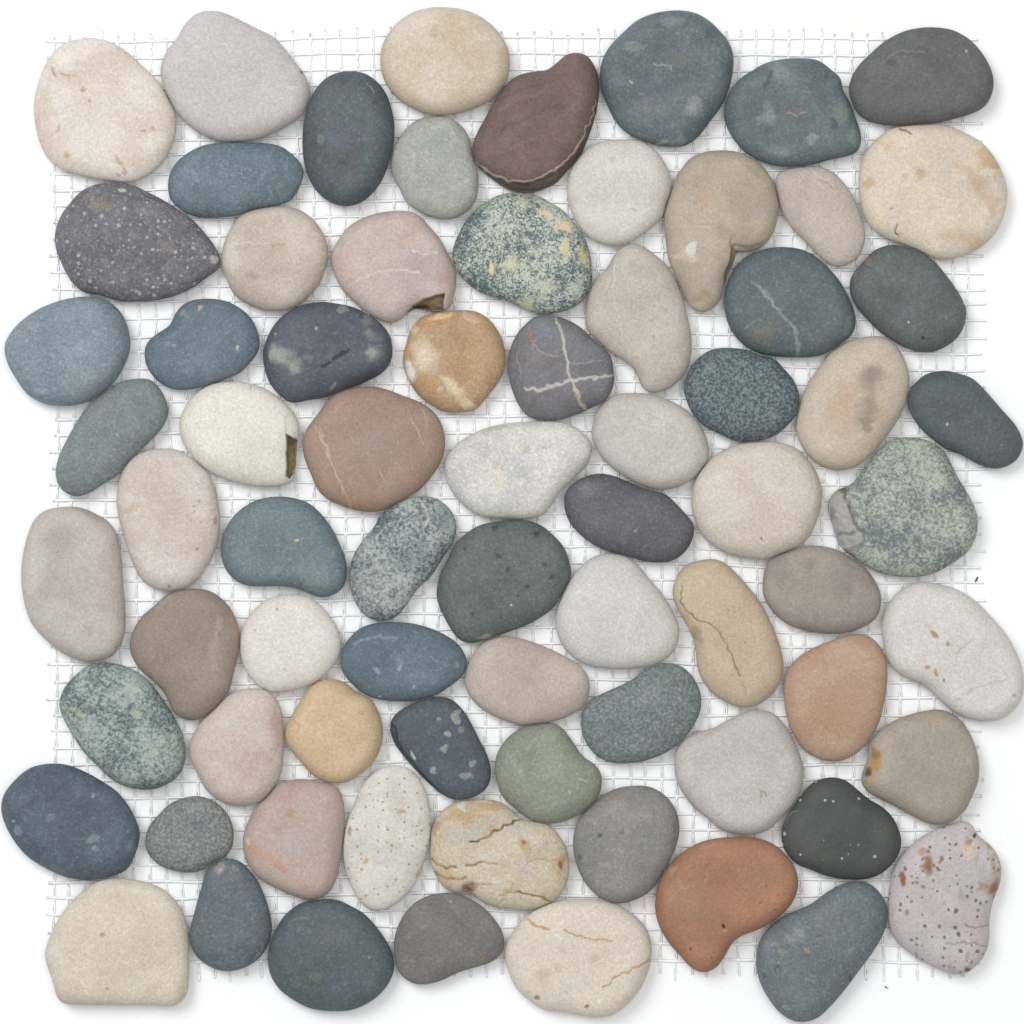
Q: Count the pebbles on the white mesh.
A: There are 74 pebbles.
